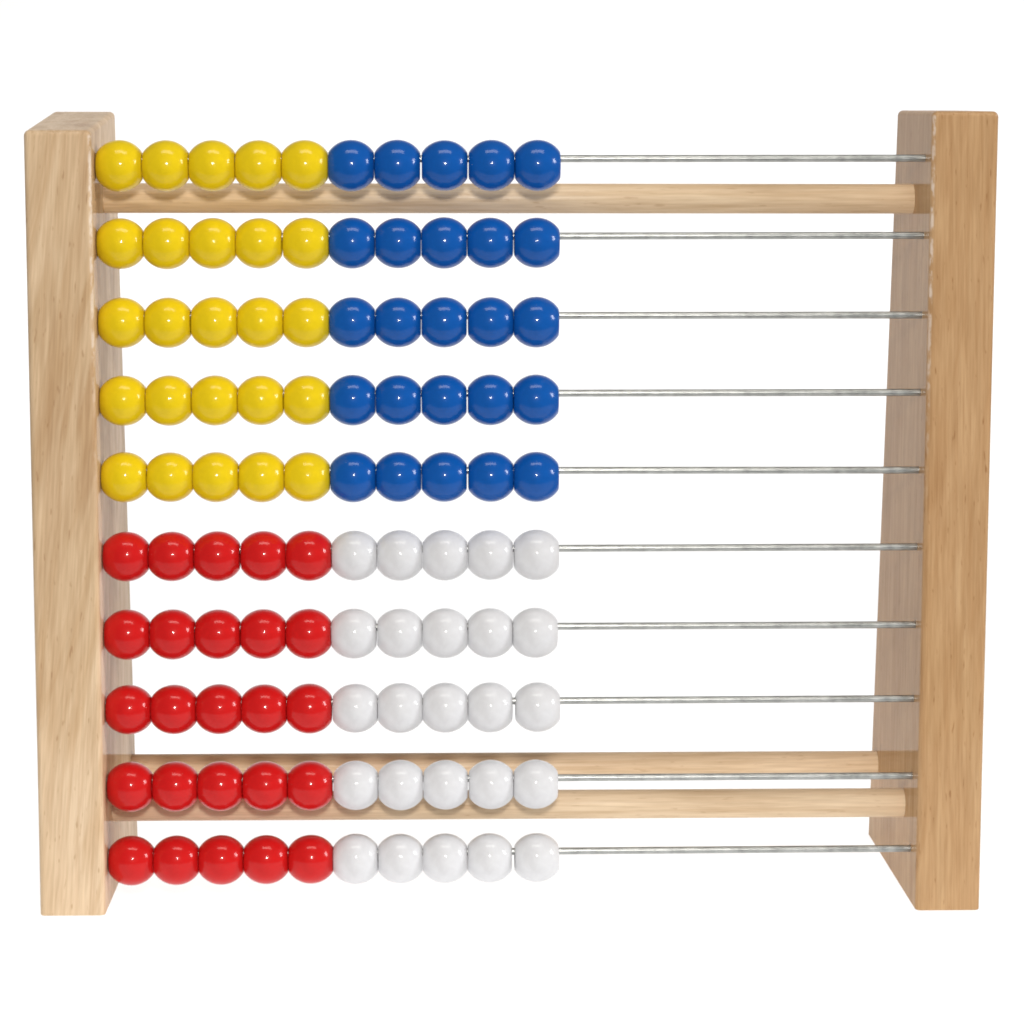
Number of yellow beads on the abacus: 25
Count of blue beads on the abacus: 25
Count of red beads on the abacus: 25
